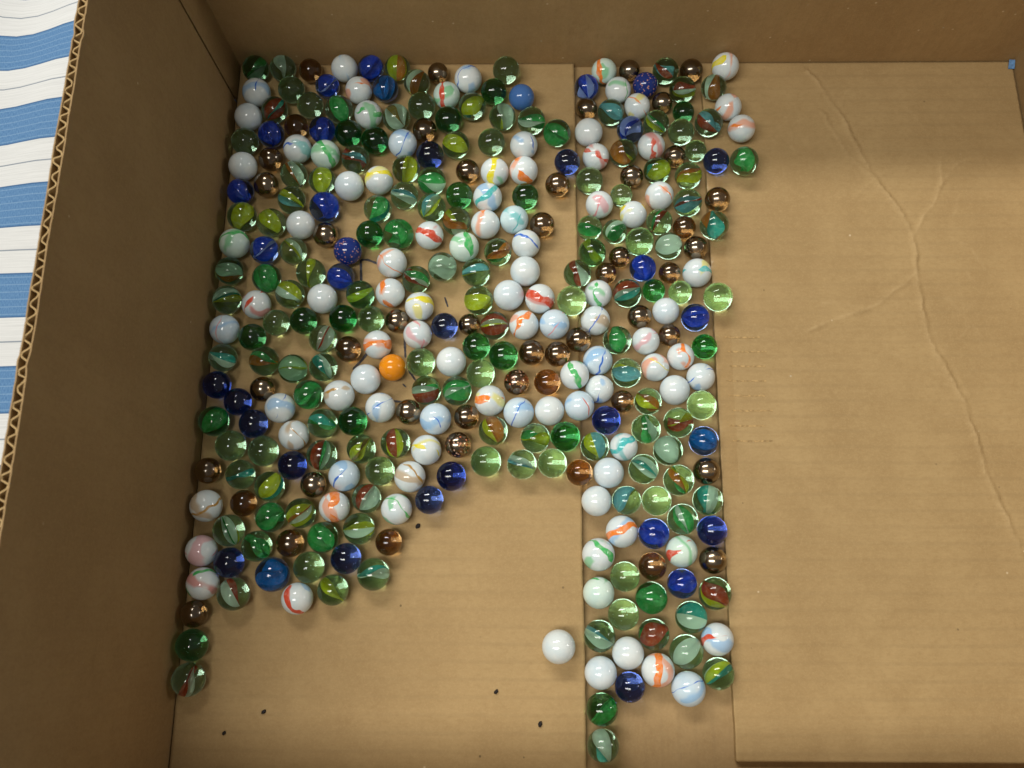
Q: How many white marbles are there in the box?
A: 94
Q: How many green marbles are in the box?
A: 153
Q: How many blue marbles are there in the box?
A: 35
